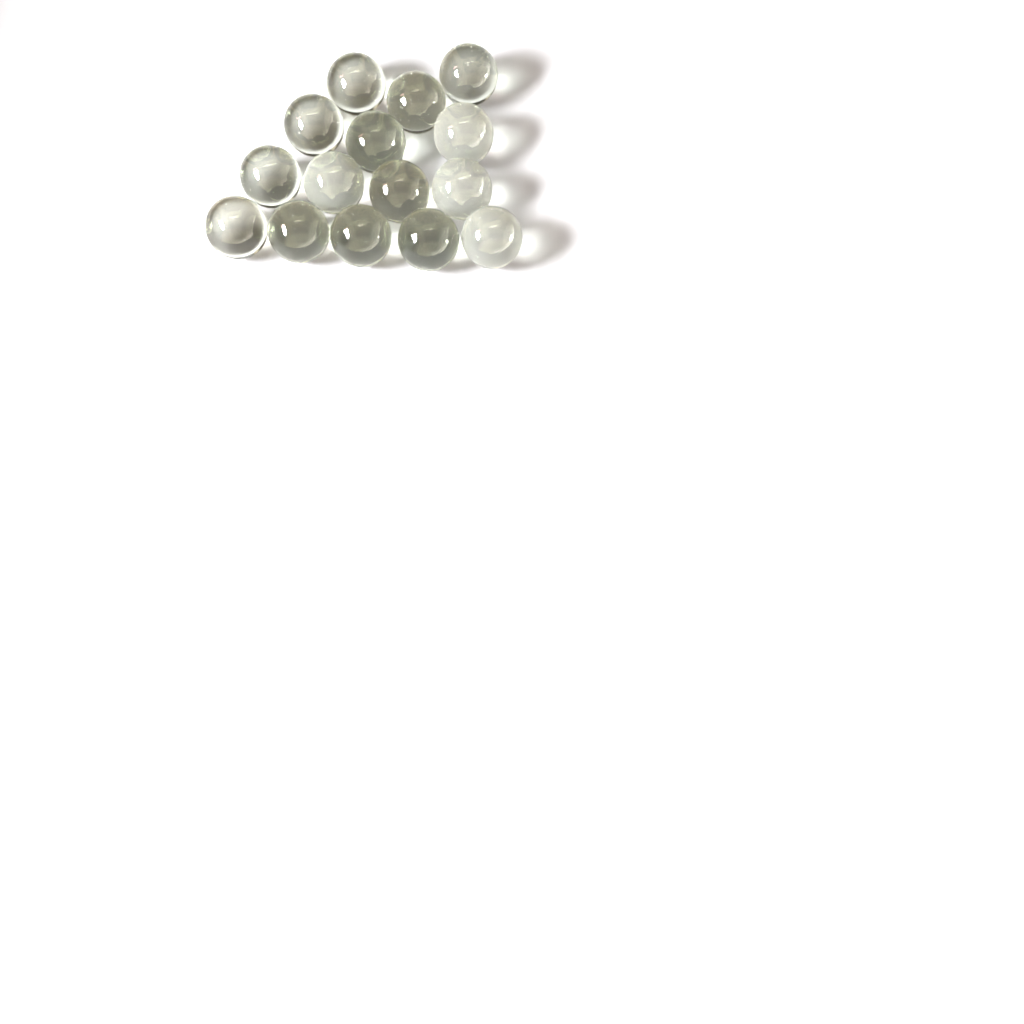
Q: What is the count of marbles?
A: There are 15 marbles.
